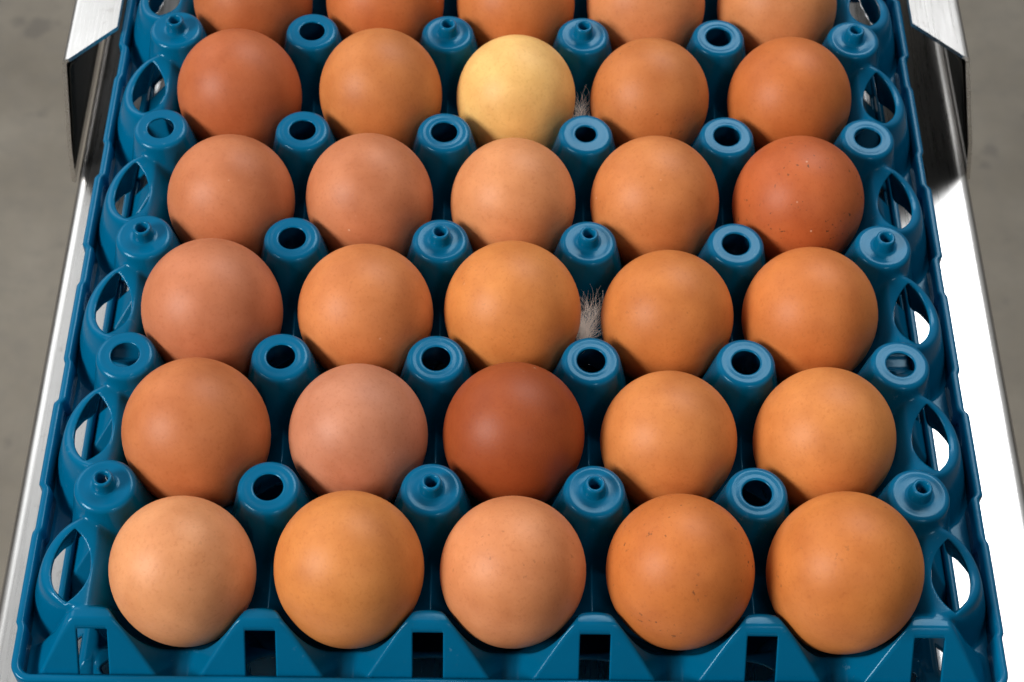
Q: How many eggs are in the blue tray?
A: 30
